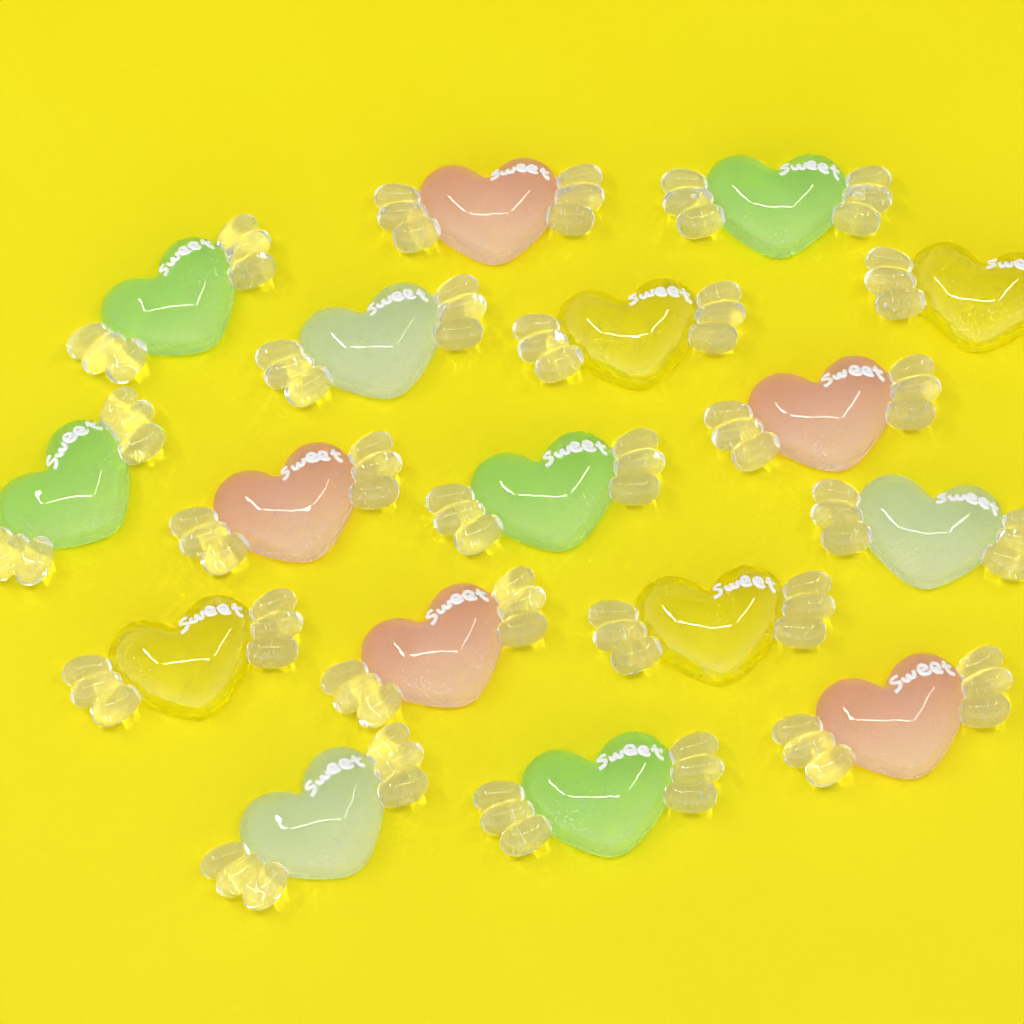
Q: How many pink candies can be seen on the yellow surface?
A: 5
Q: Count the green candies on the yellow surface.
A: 5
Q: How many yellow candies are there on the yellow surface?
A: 4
